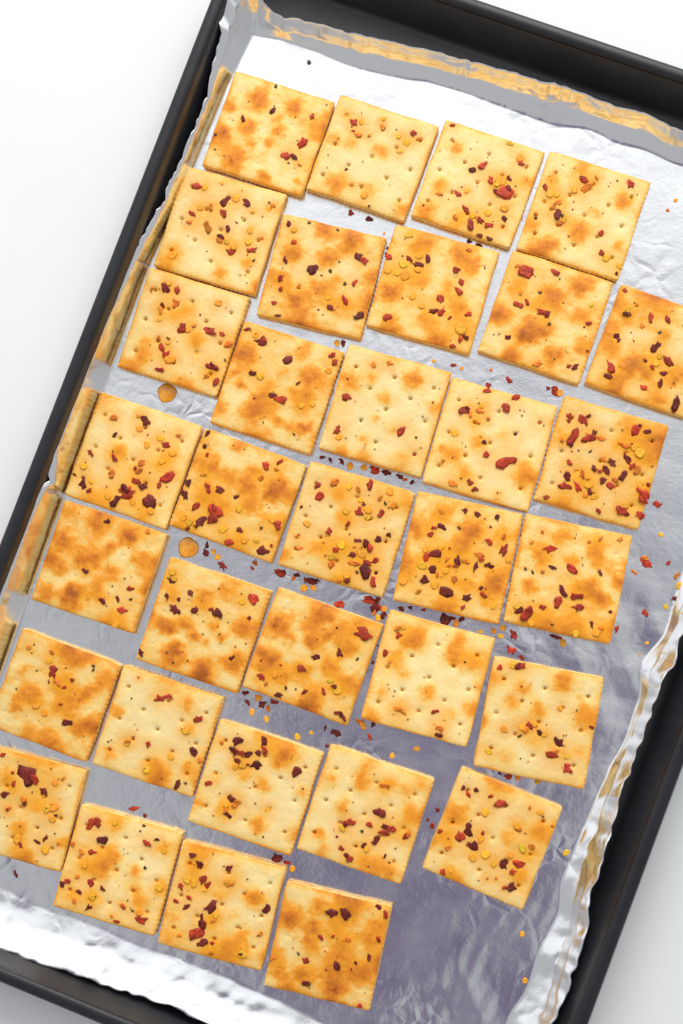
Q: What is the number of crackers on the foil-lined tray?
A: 33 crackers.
